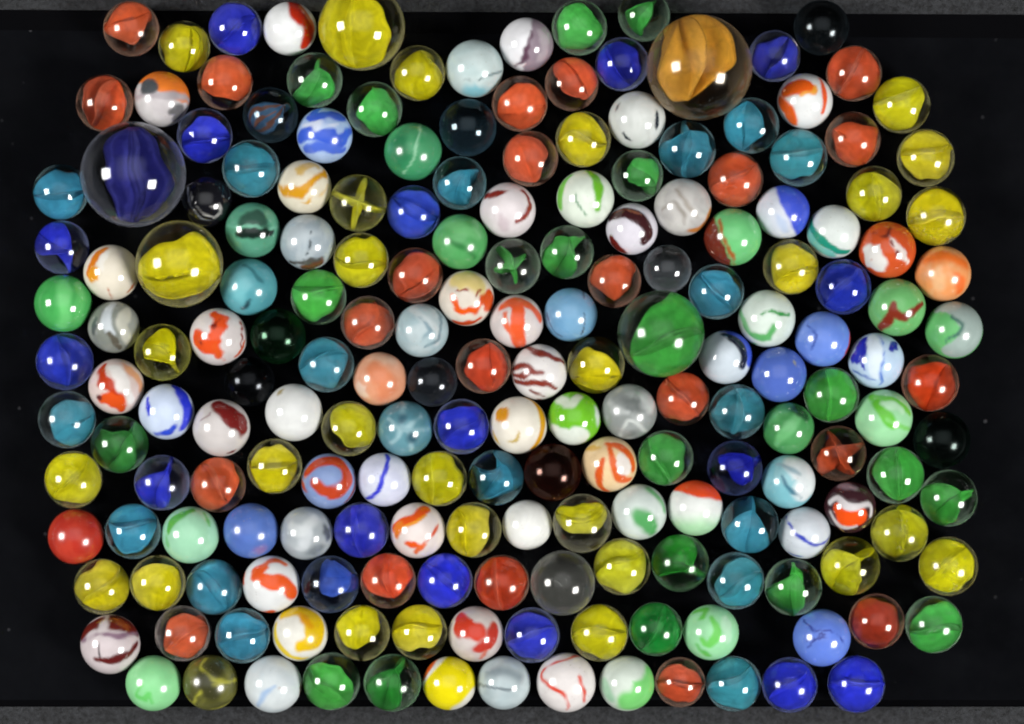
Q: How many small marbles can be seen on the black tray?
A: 189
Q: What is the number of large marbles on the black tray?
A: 5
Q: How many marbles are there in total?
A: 194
